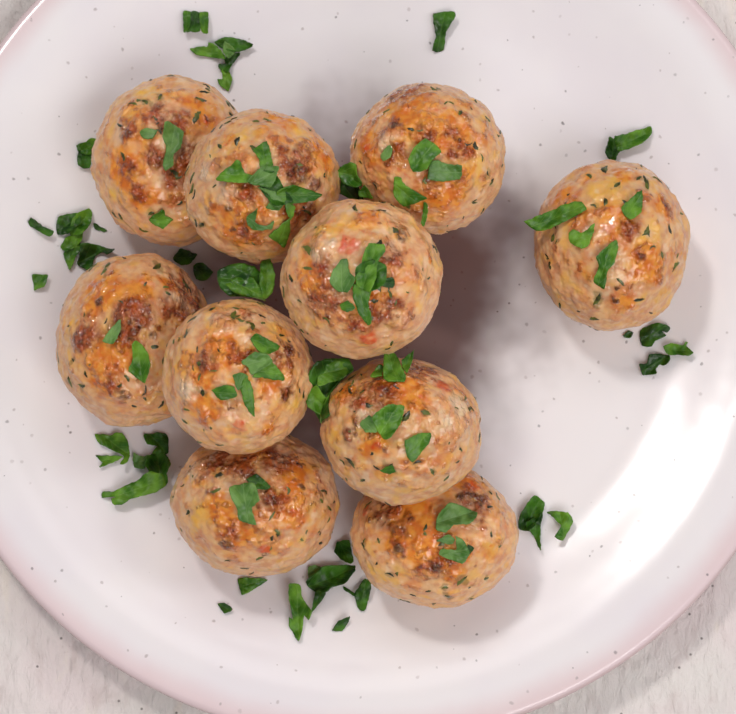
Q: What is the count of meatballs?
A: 10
